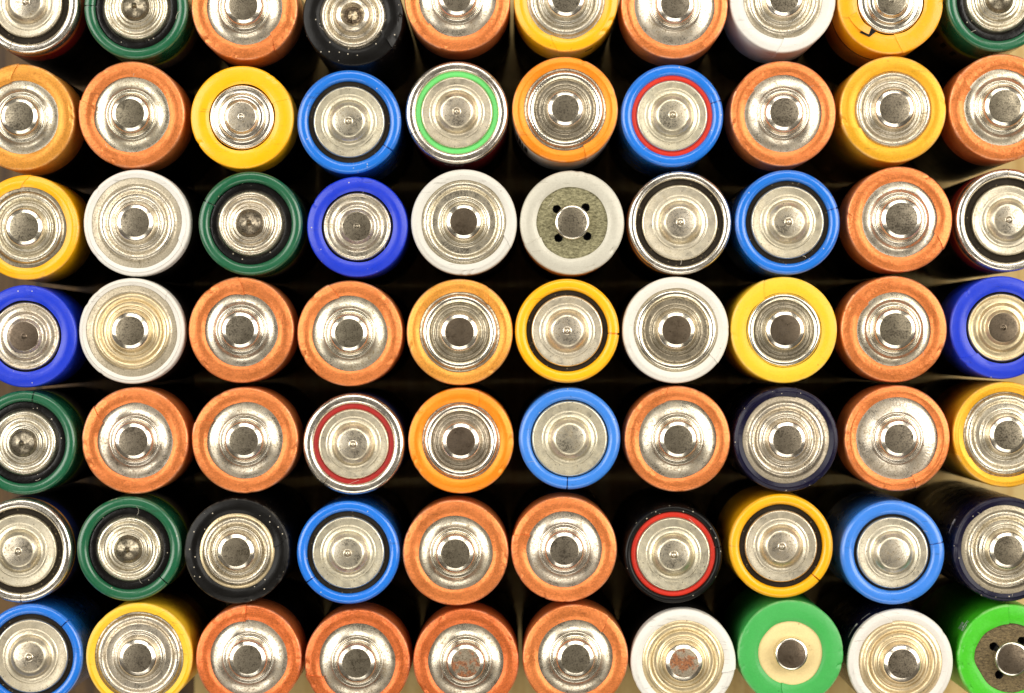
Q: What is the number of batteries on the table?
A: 70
